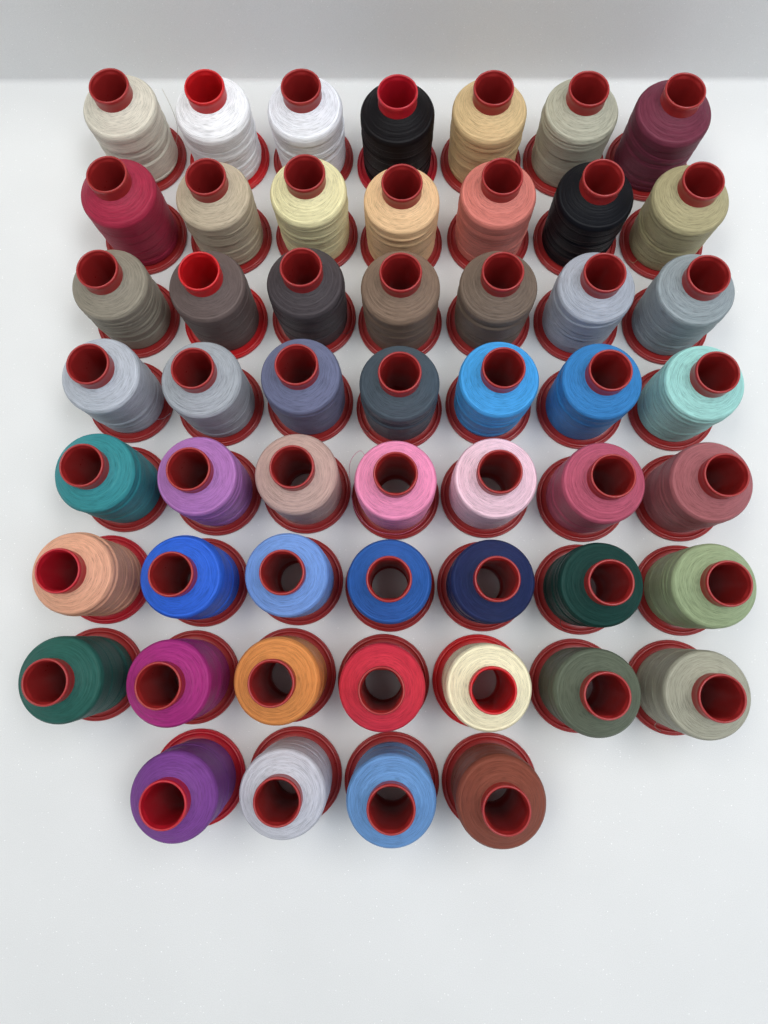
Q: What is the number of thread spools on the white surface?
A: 53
